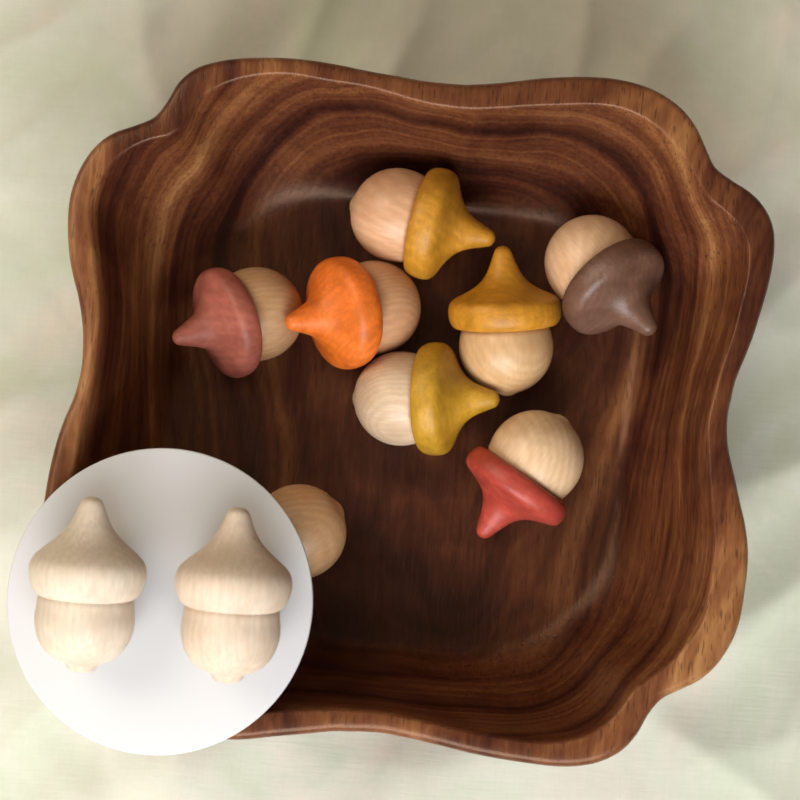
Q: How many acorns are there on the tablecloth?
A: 10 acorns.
